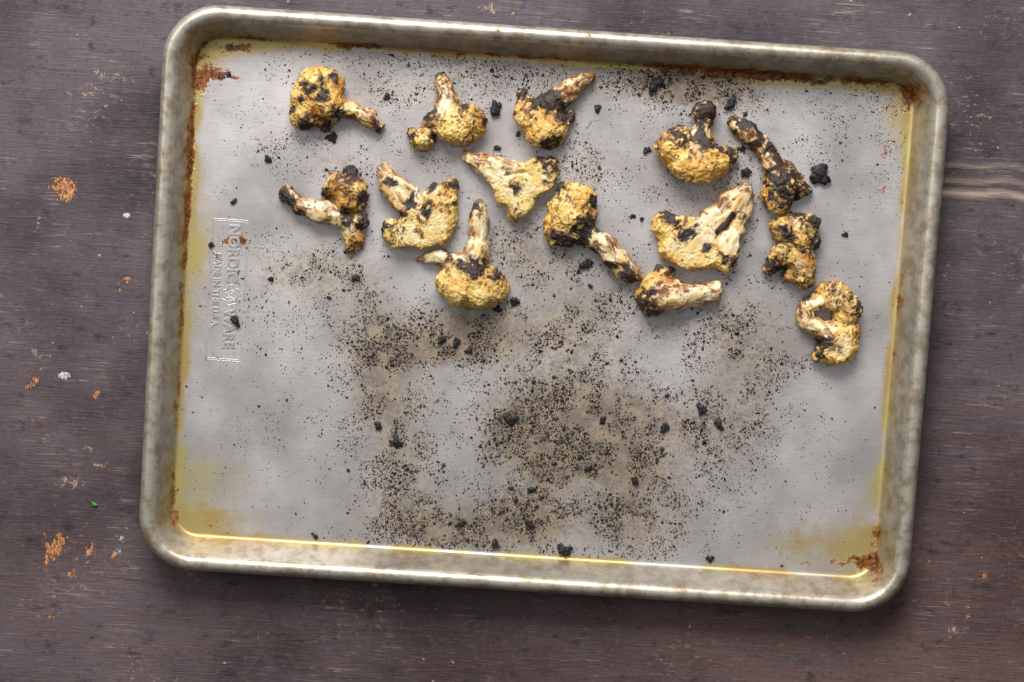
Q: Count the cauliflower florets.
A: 14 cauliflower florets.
